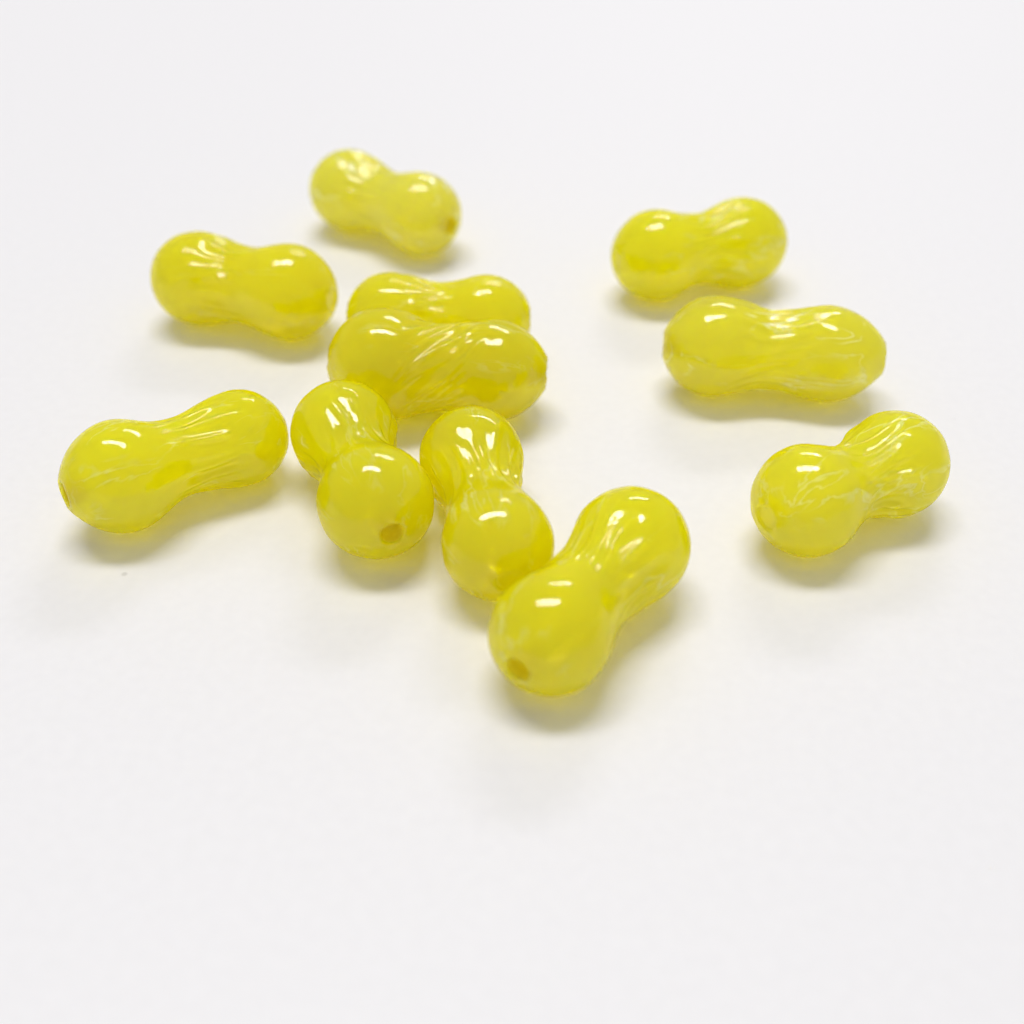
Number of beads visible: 11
